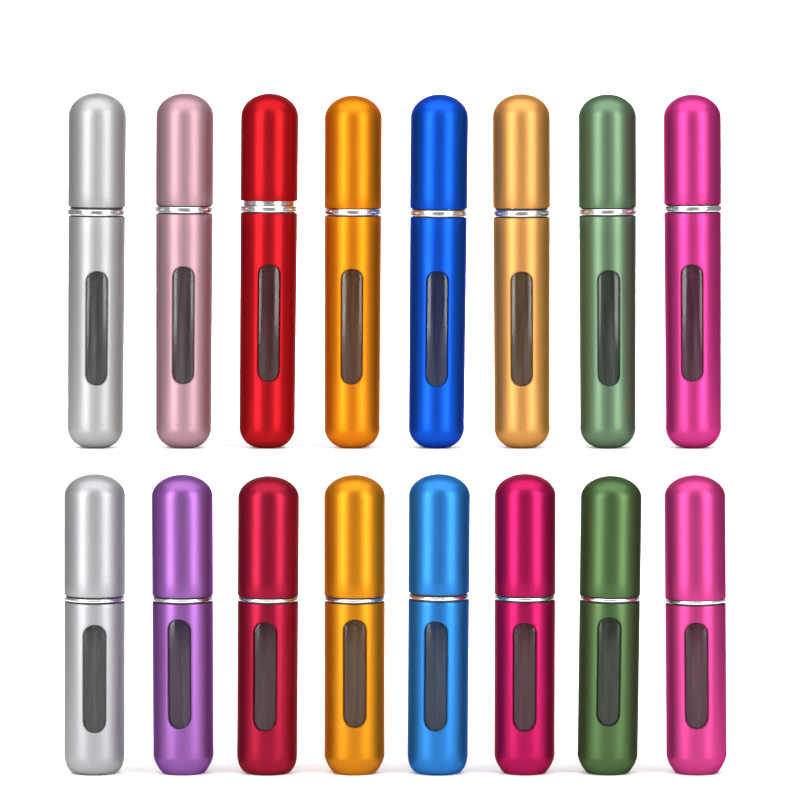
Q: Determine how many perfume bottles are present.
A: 16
